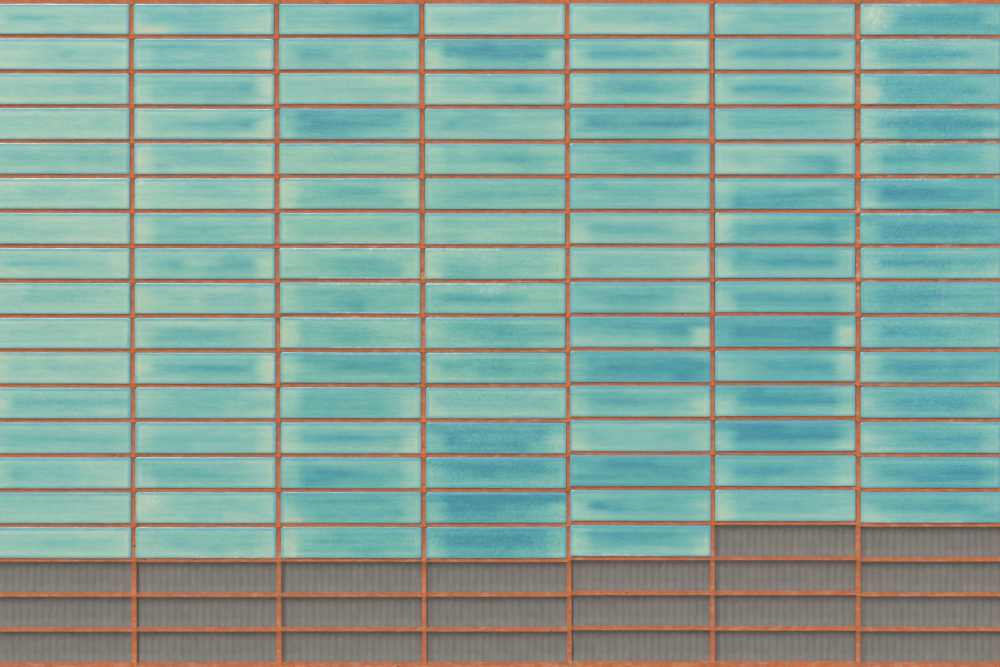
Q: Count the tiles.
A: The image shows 110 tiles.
